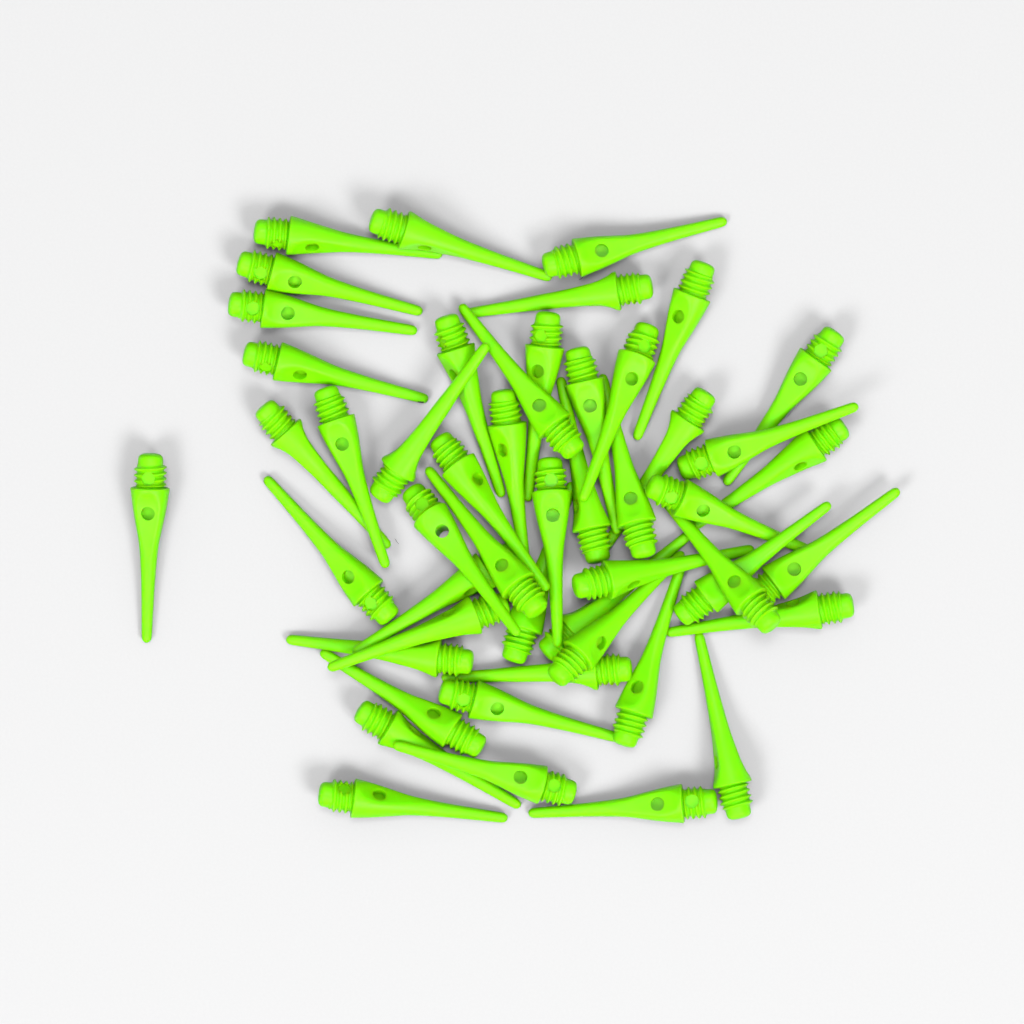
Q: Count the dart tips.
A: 50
